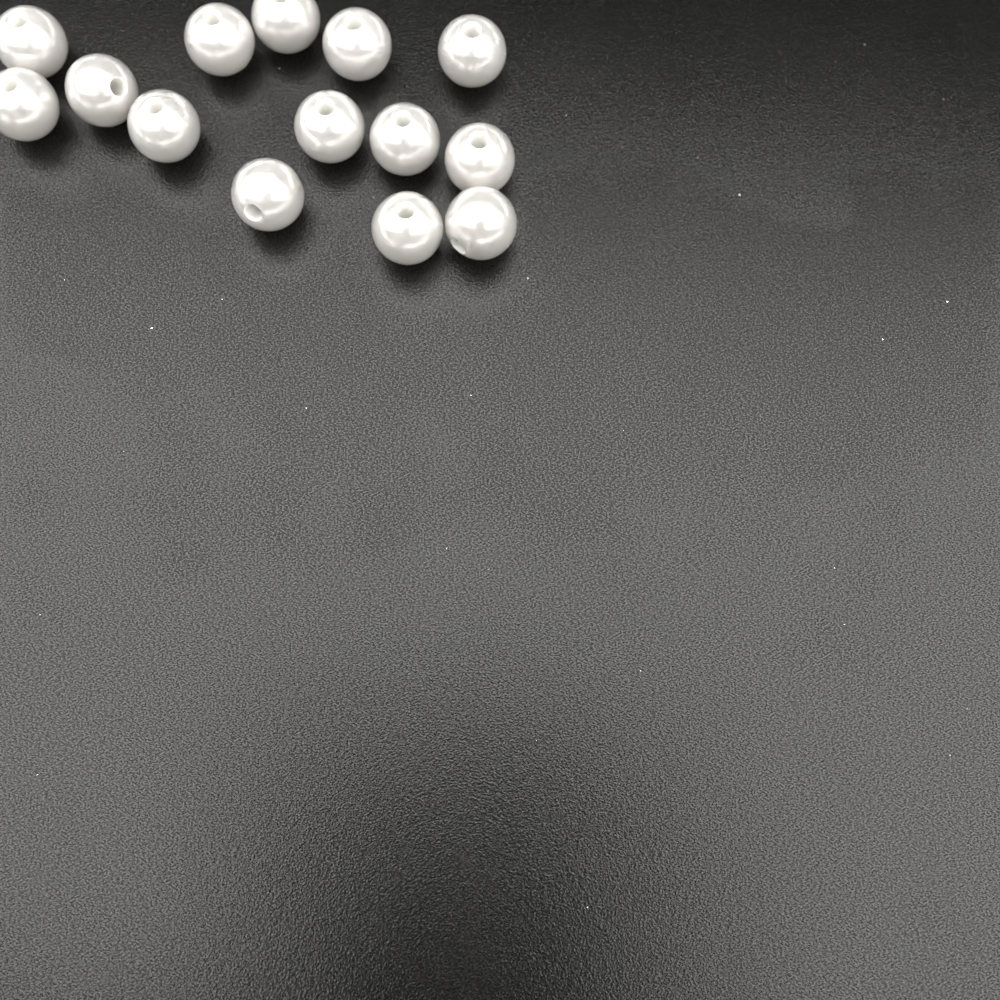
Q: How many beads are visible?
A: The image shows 14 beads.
